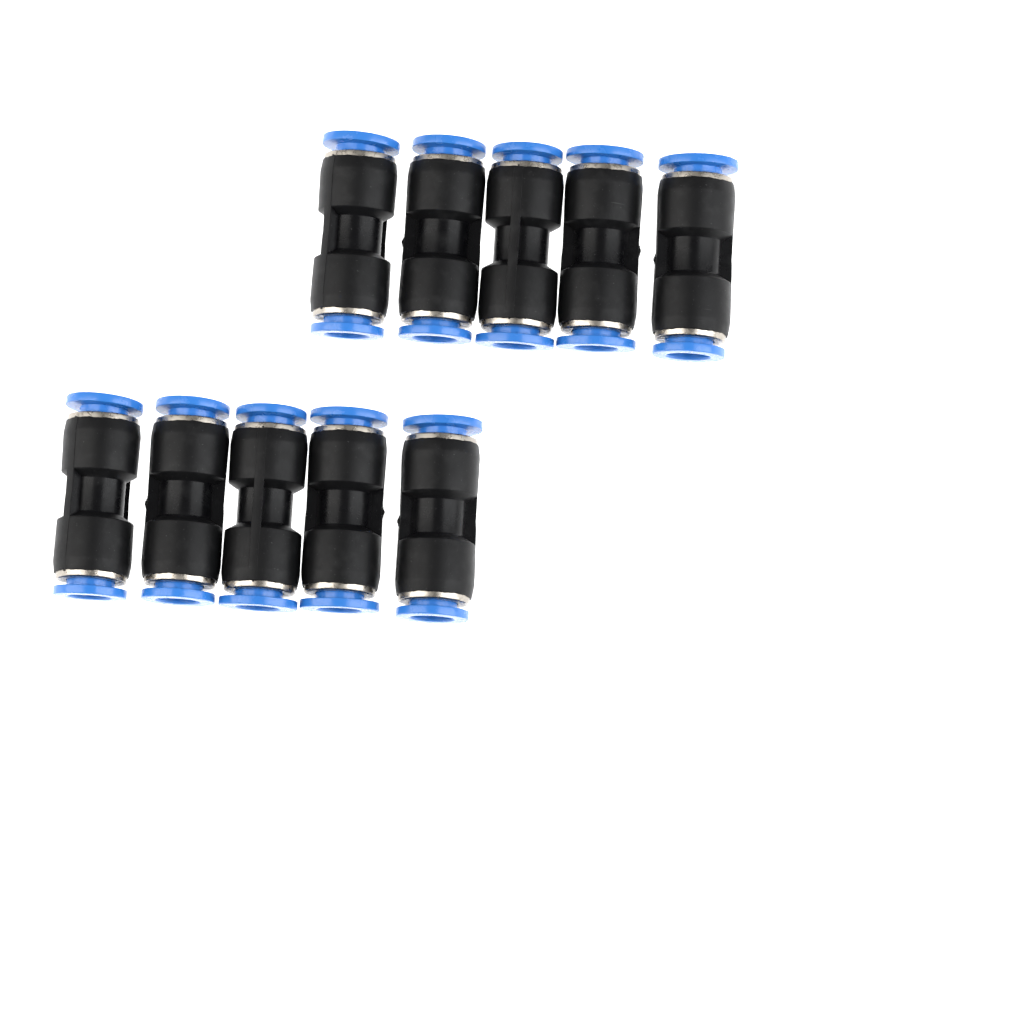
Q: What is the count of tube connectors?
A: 10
